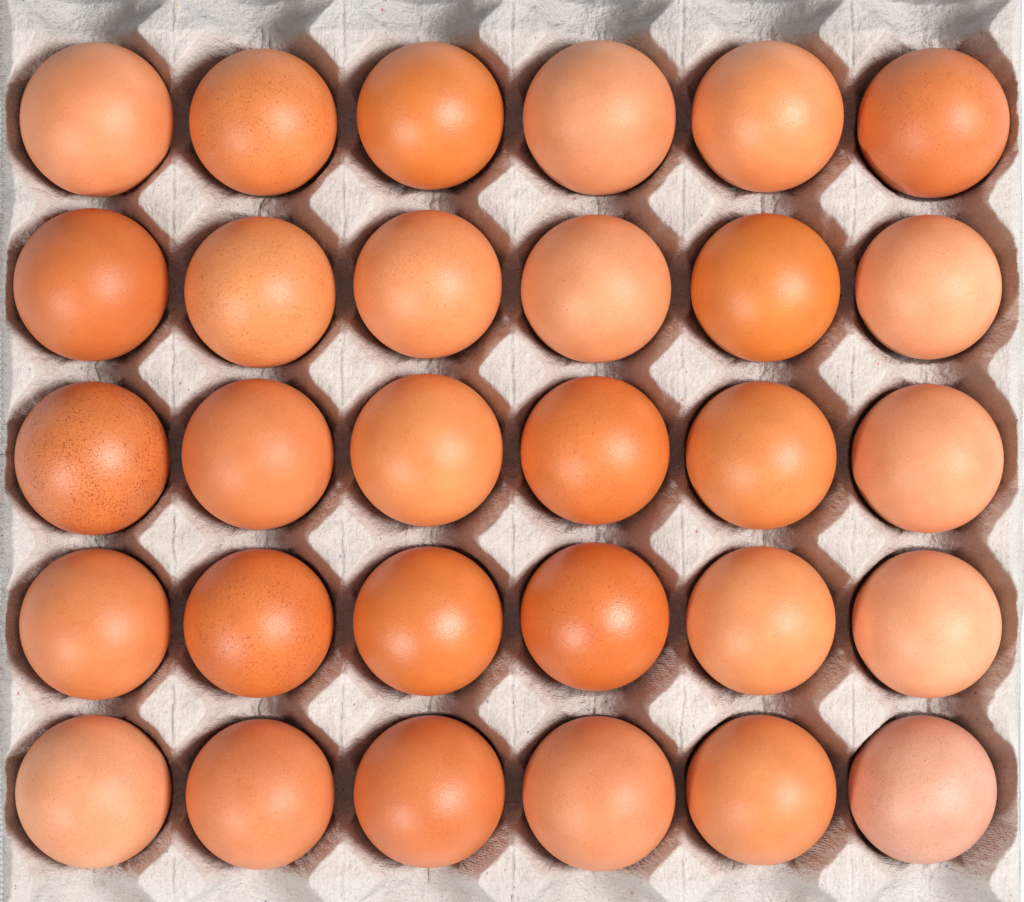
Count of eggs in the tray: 30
